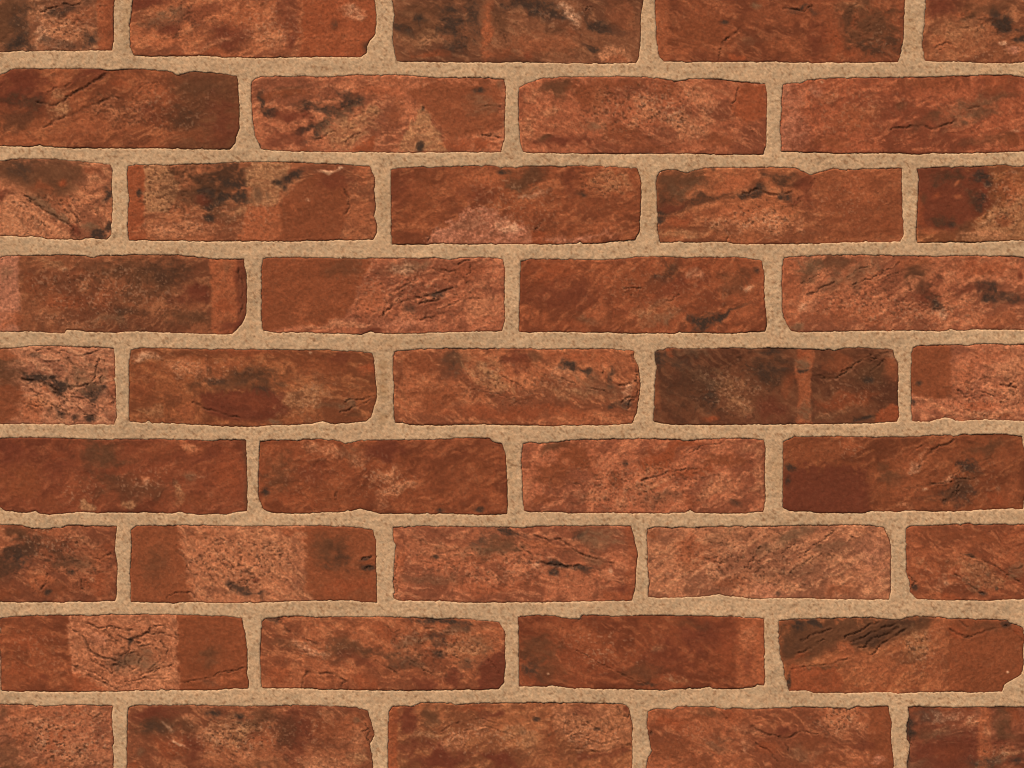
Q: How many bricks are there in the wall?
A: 41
